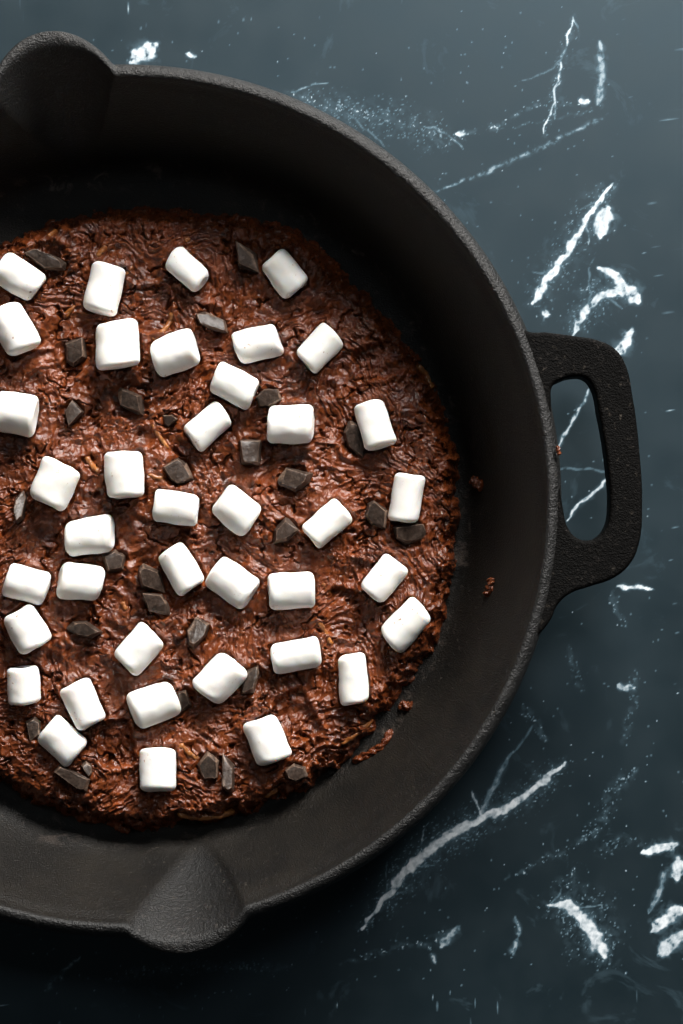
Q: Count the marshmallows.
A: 39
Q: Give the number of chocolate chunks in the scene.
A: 29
